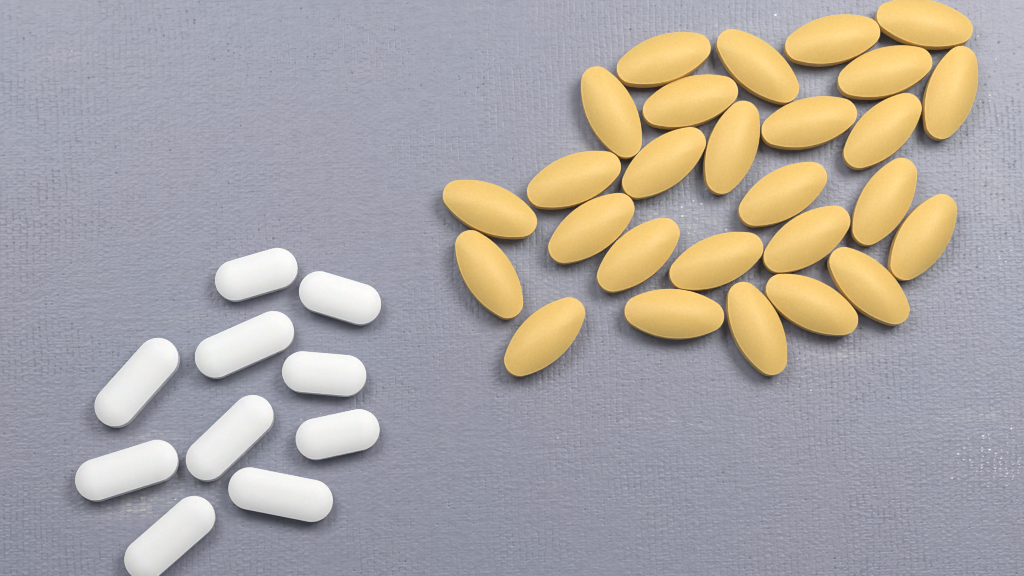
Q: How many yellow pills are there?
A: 27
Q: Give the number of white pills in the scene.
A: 10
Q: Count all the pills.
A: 37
